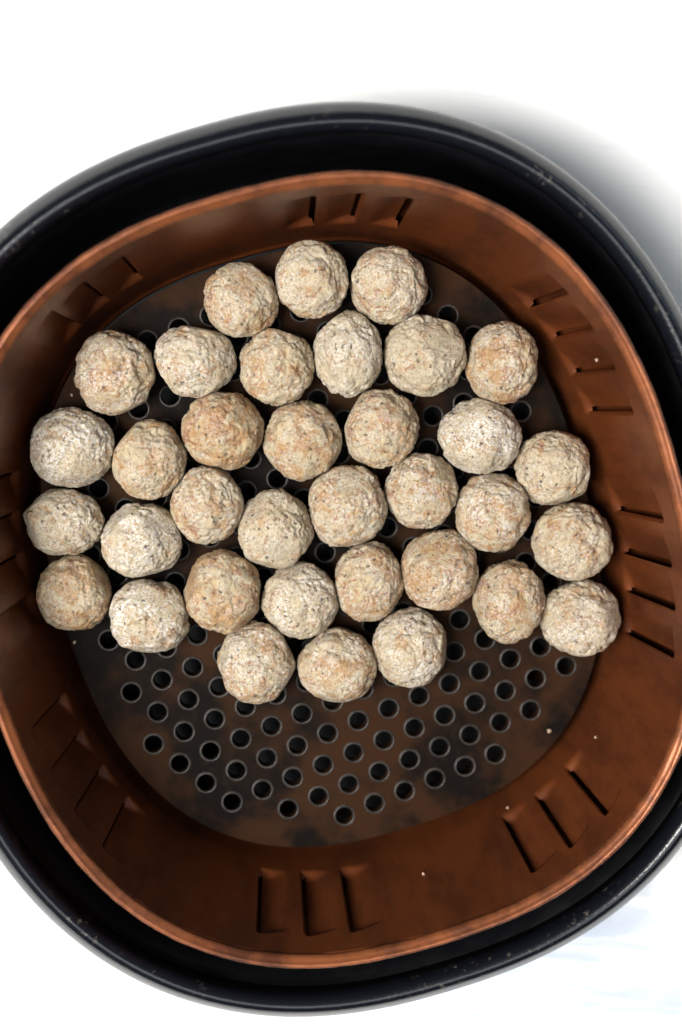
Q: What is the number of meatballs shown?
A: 35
